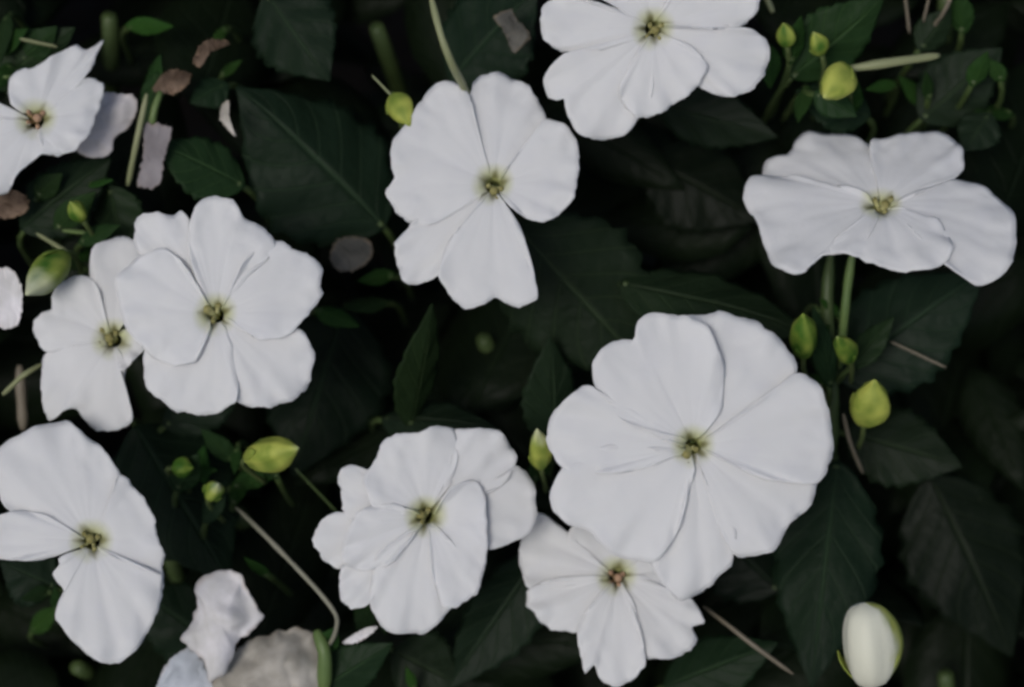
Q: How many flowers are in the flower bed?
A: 10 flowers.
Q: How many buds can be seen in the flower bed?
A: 14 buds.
